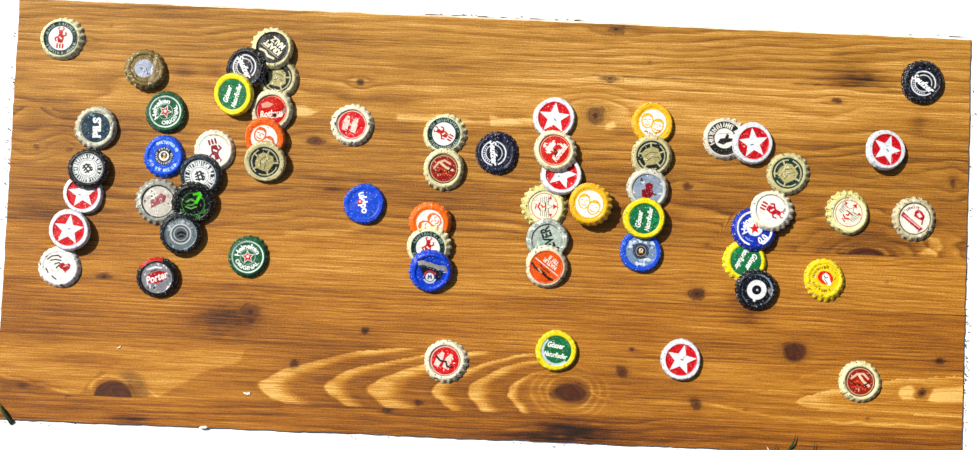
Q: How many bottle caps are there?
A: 59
